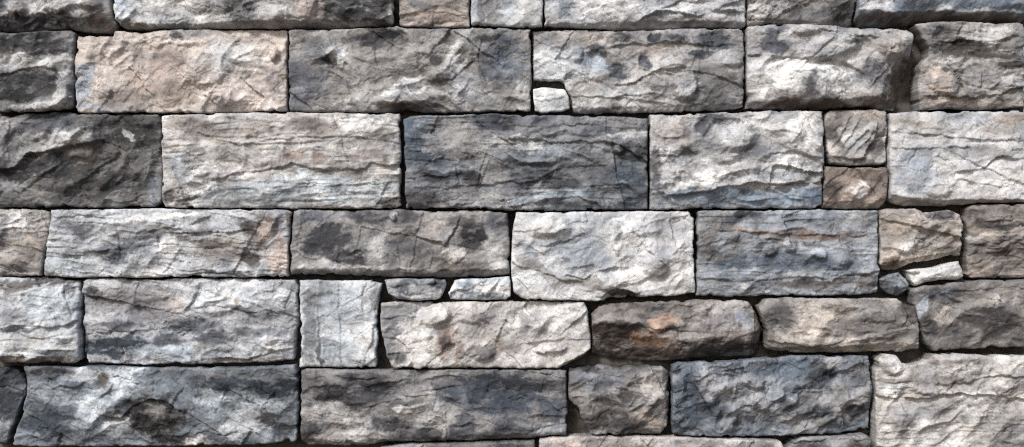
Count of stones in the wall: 48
